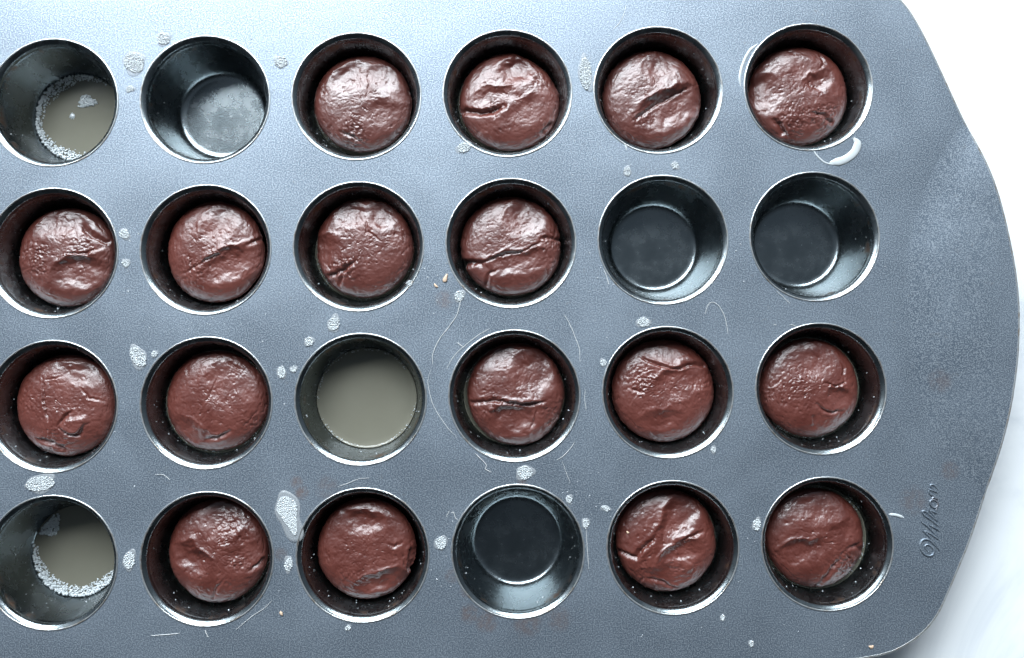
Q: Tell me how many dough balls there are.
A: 17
